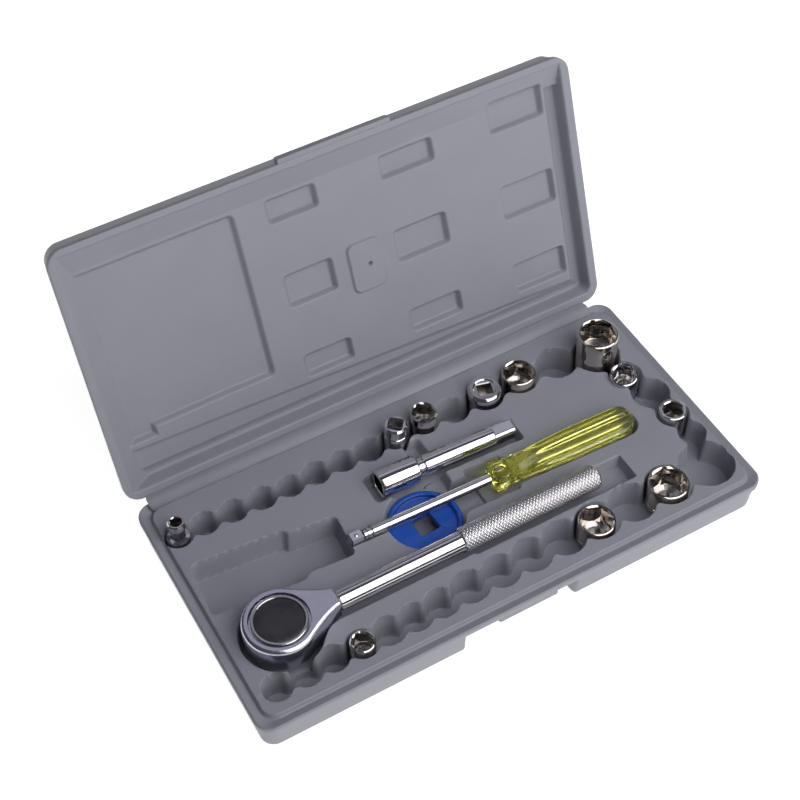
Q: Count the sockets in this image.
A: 11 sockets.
